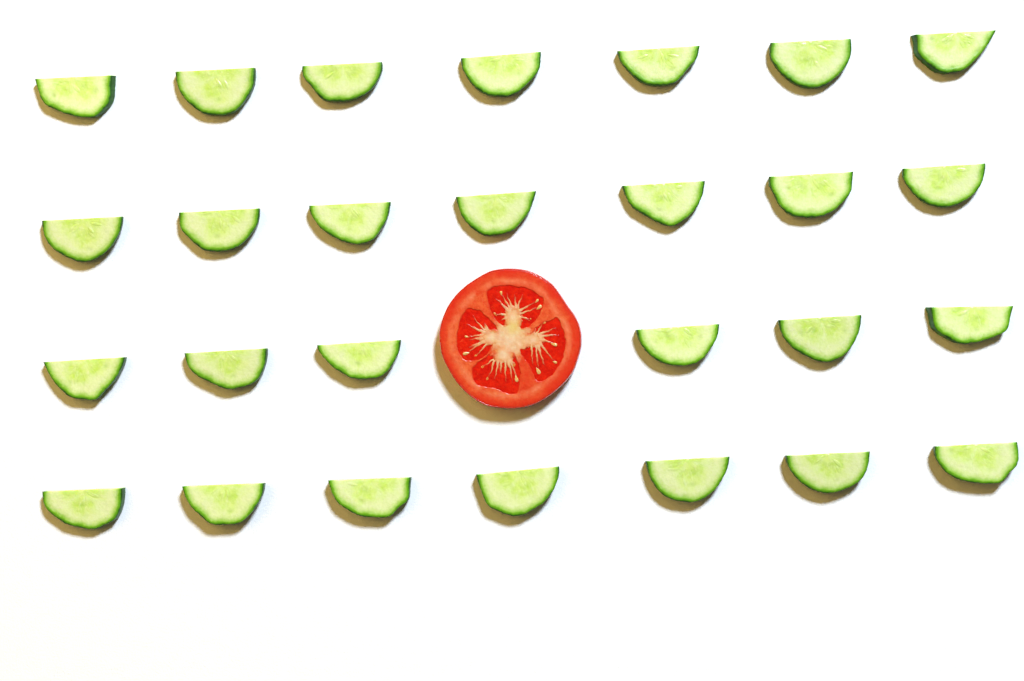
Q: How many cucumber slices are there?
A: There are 27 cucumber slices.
